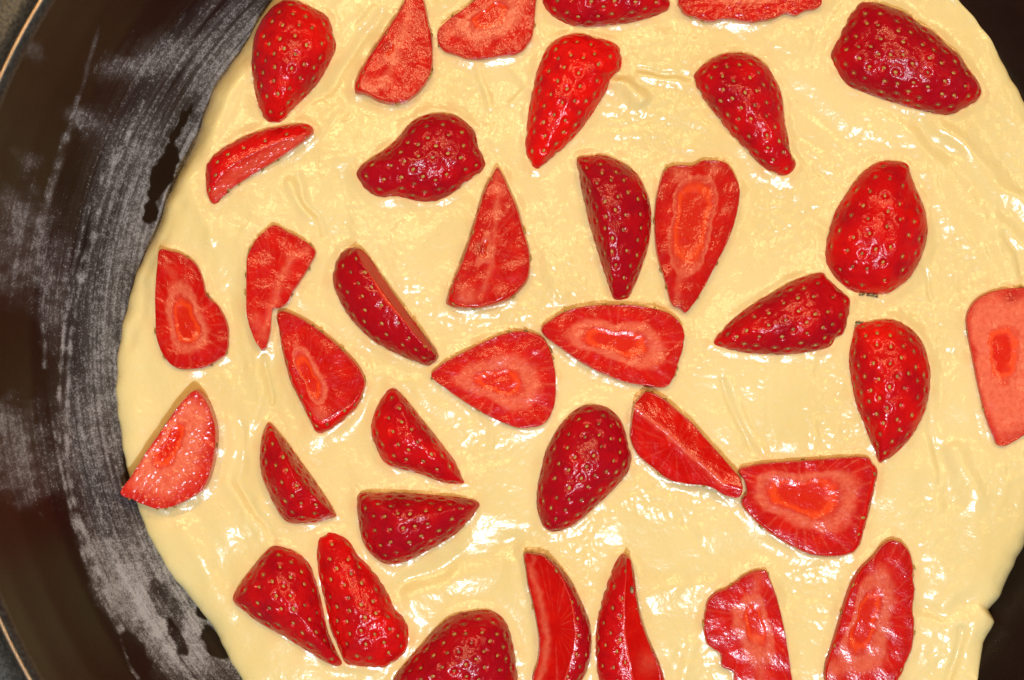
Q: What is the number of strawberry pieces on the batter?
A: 37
